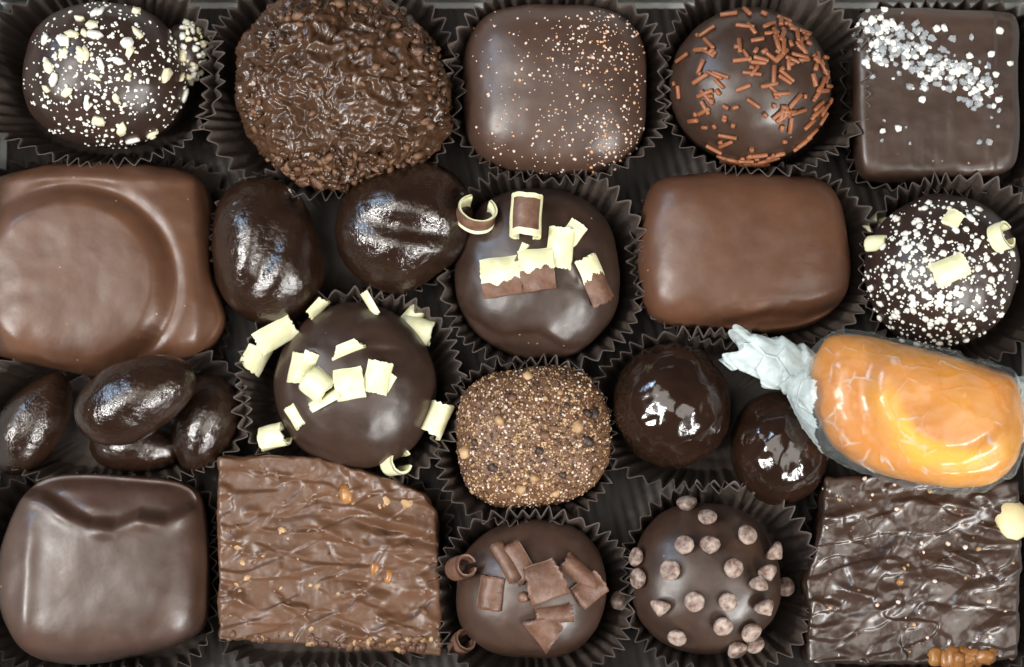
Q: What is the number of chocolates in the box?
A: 24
